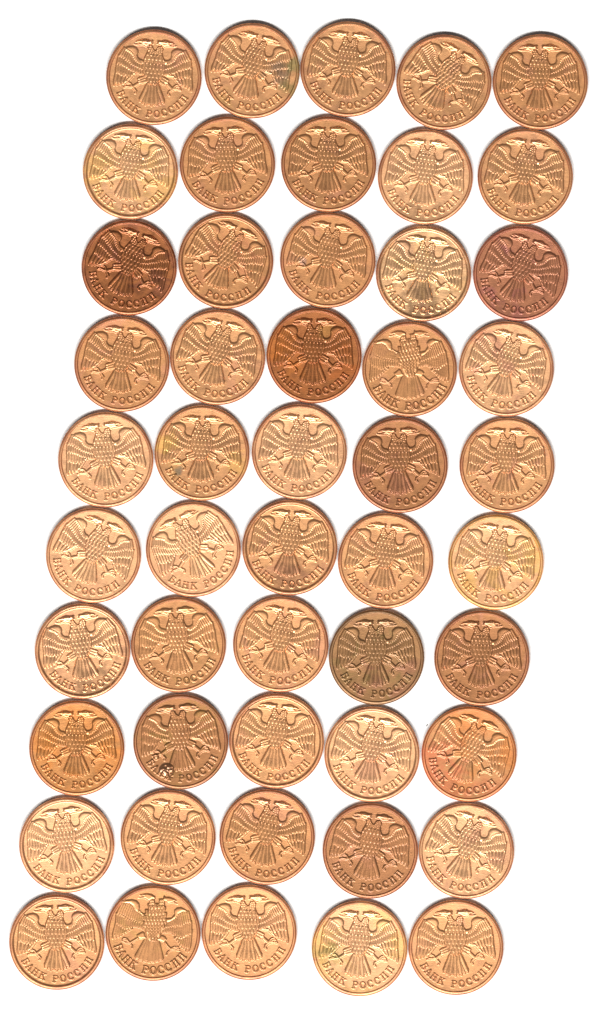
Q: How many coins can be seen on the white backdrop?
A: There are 50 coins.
